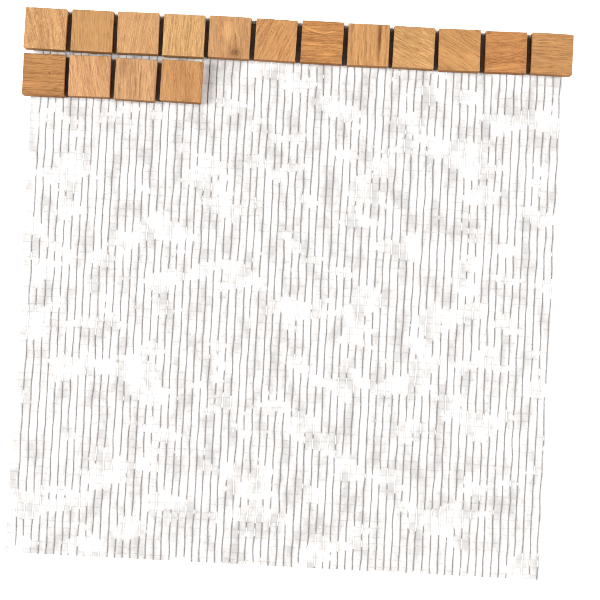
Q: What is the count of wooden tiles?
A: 16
